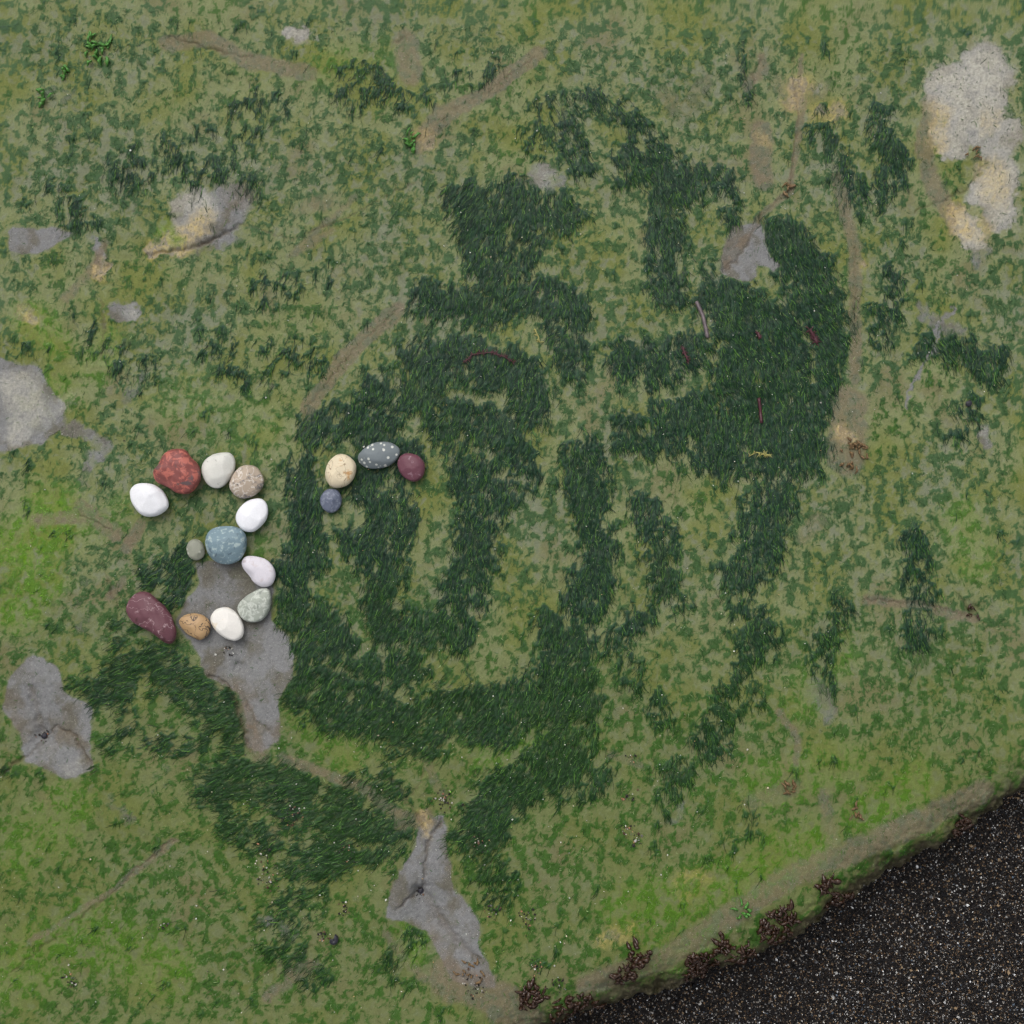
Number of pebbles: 16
